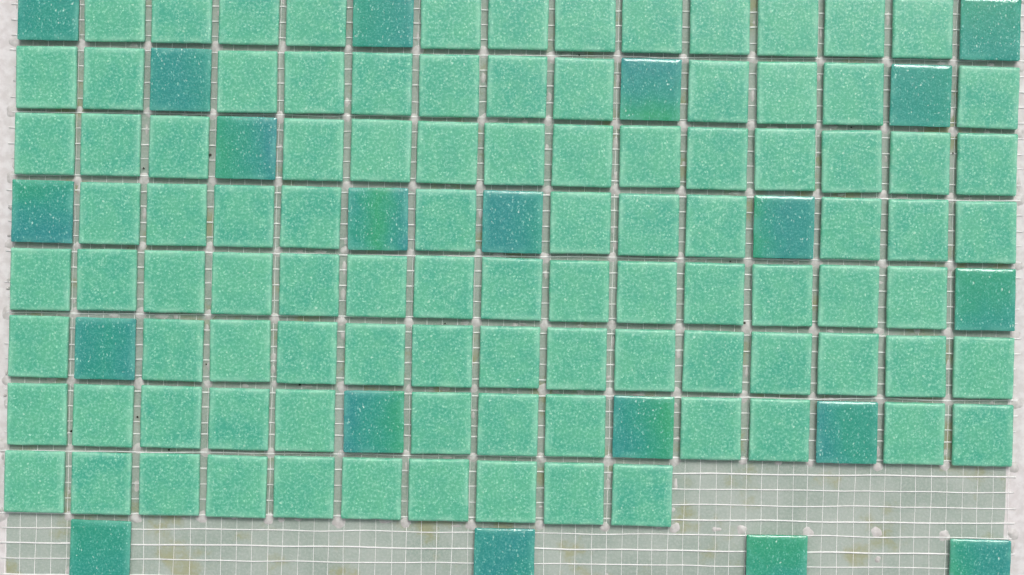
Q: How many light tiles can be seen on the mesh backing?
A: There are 99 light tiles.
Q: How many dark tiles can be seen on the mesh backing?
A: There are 20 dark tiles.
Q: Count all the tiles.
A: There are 119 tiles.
